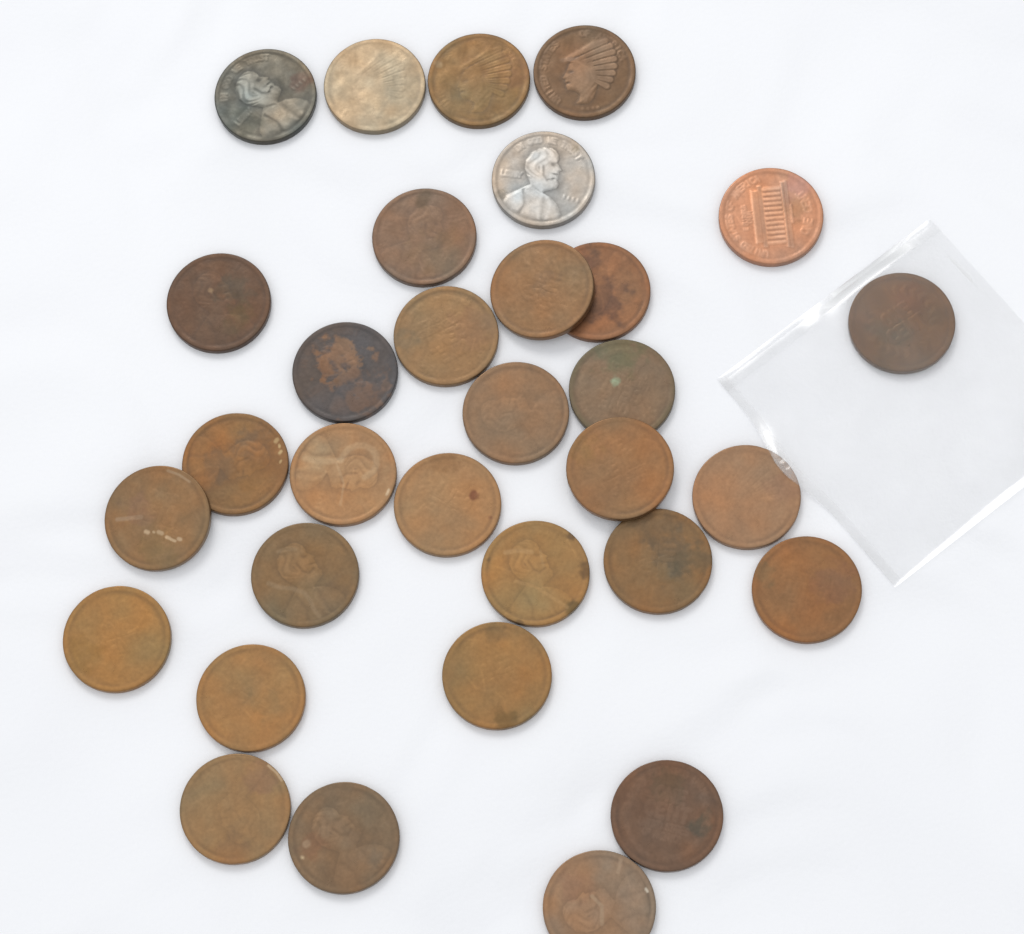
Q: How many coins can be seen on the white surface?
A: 32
